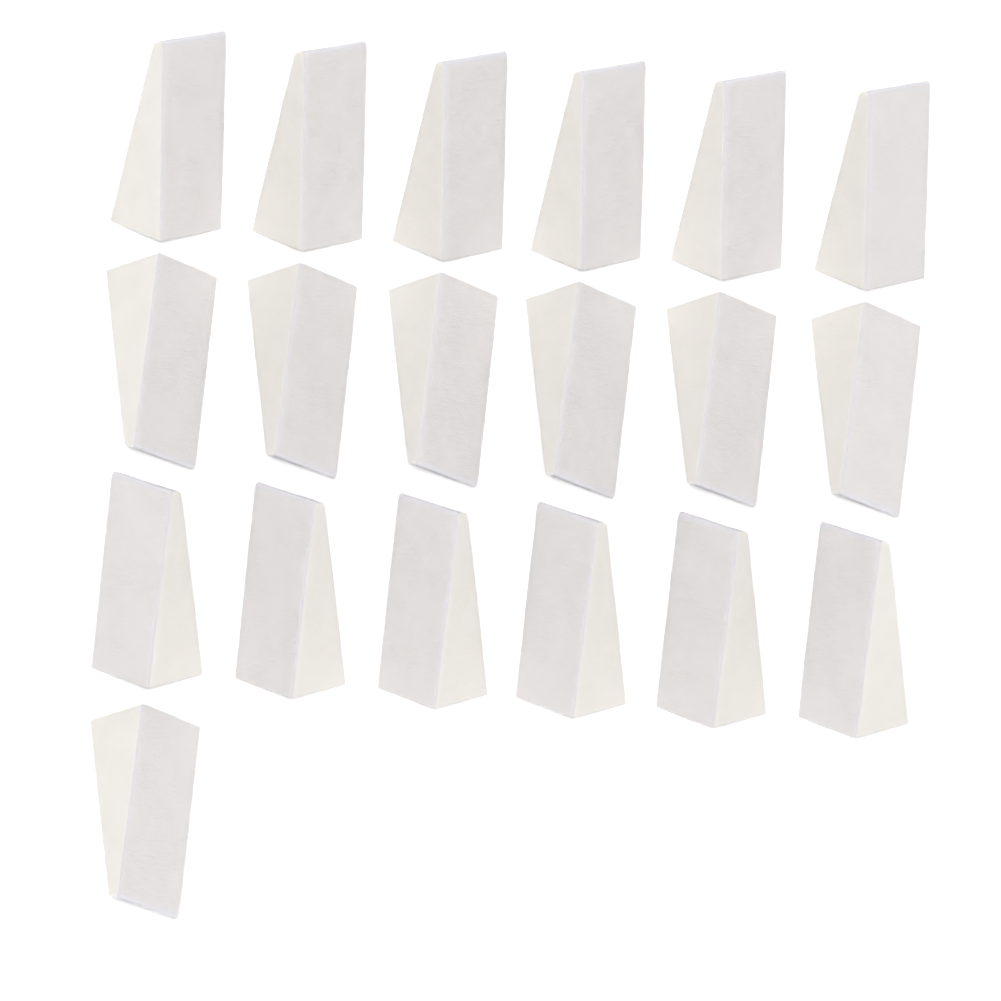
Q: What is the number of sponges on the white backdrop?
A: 19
